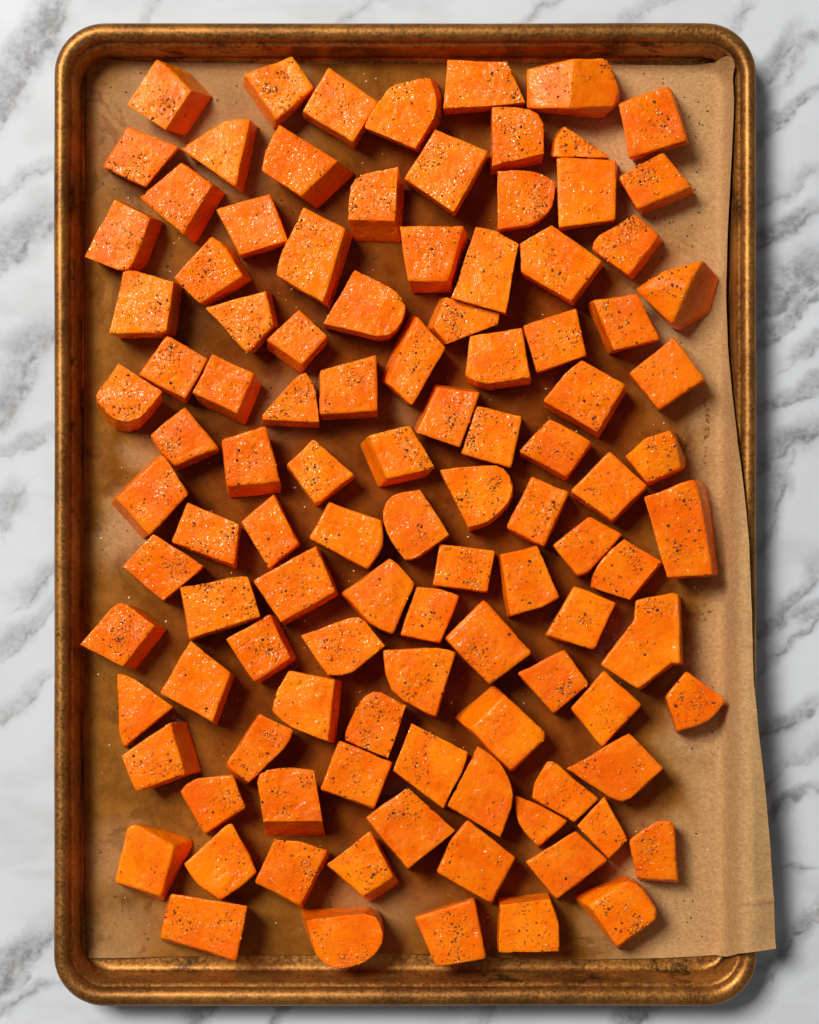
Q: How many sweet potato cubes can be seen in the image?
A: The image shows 108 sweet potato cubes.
